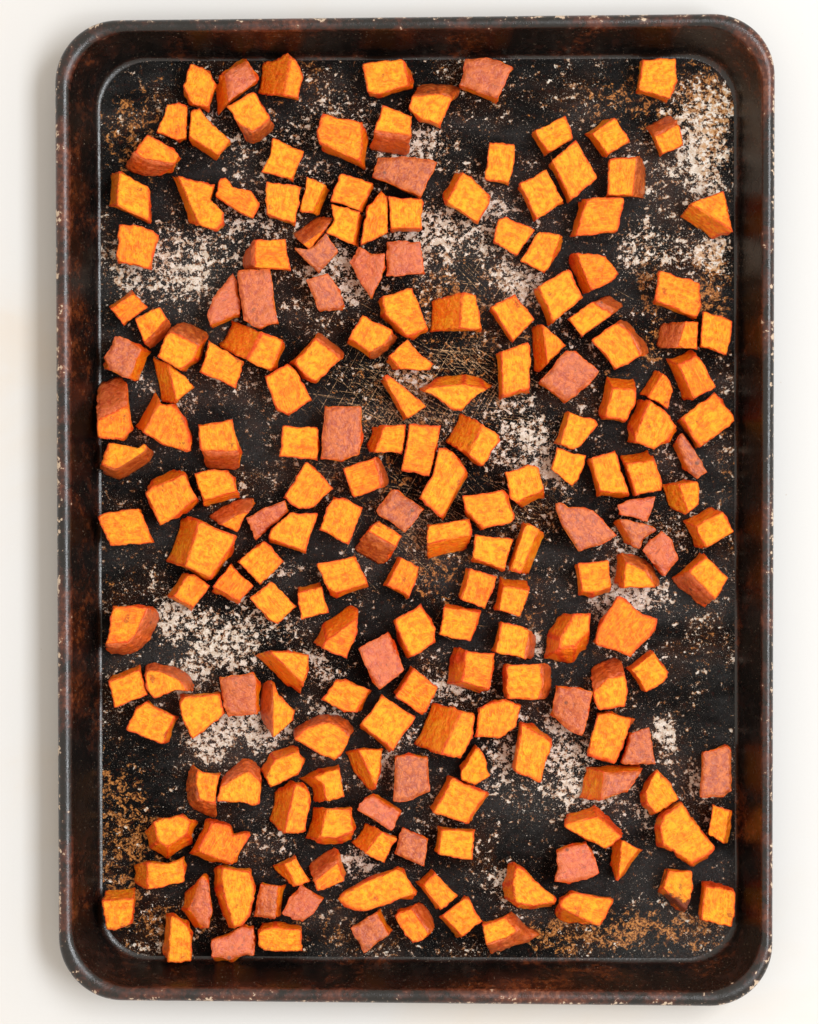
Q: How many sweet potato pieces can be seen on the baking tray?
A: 200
